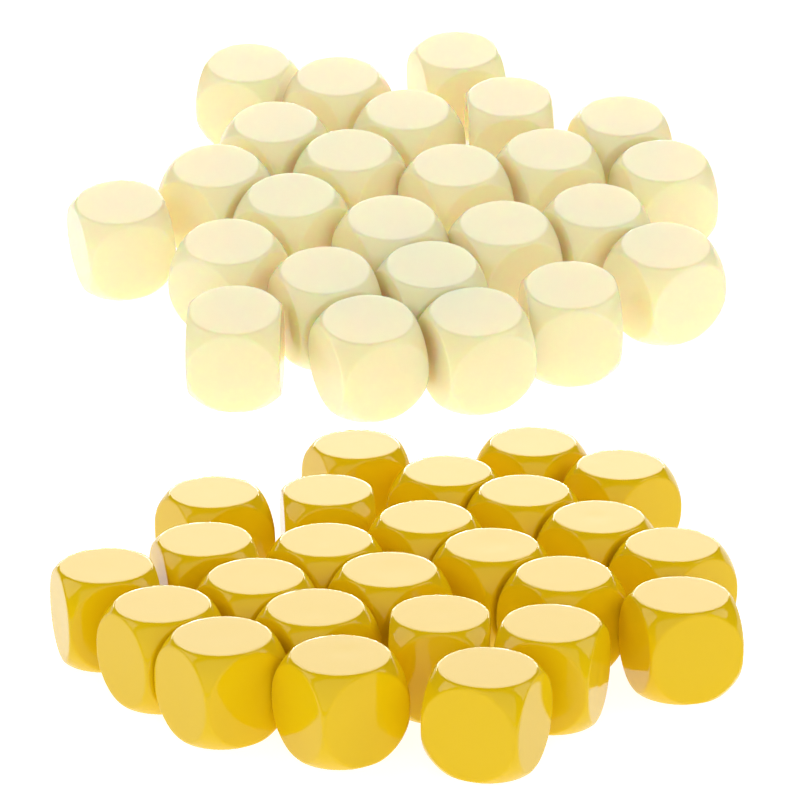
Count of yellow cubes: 25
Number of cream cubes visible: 25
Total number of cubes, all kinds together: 50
